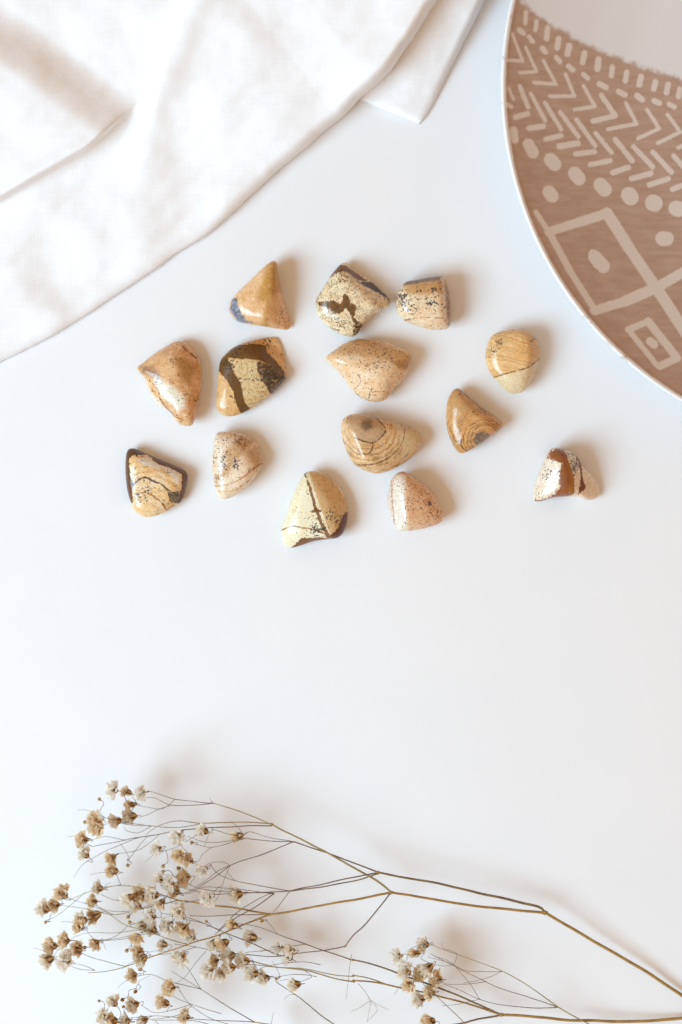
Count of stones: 14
